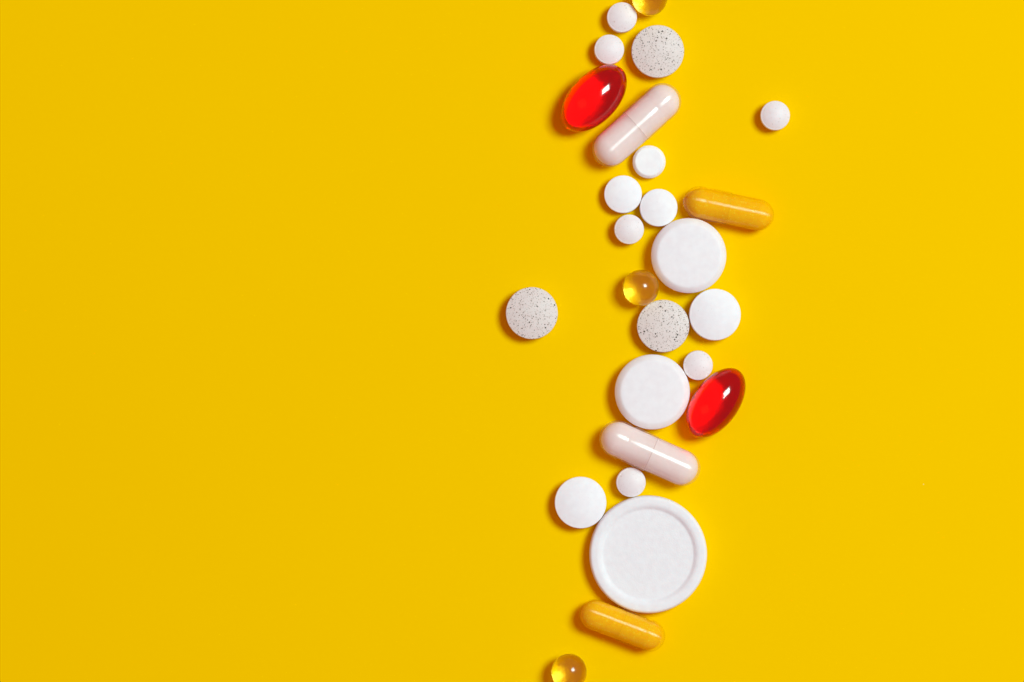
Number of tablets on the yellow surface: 17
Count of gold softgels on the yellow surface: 3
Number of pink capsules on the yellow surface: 2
